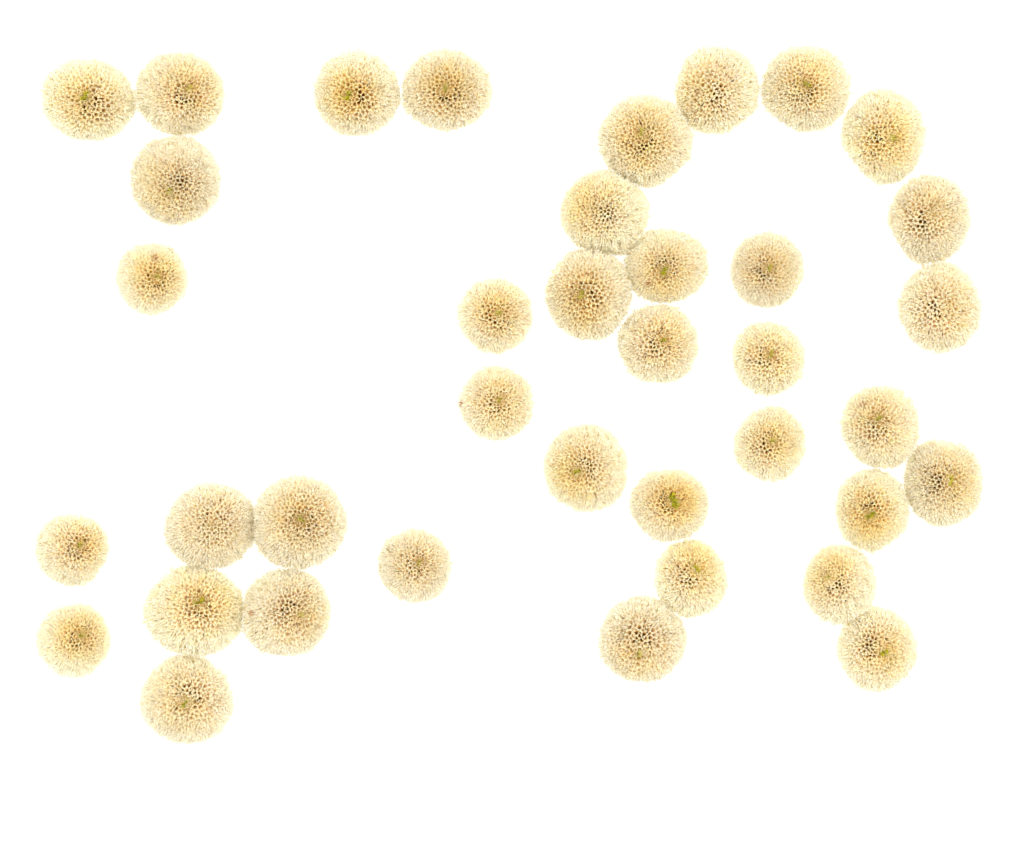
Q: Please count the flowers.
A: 38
